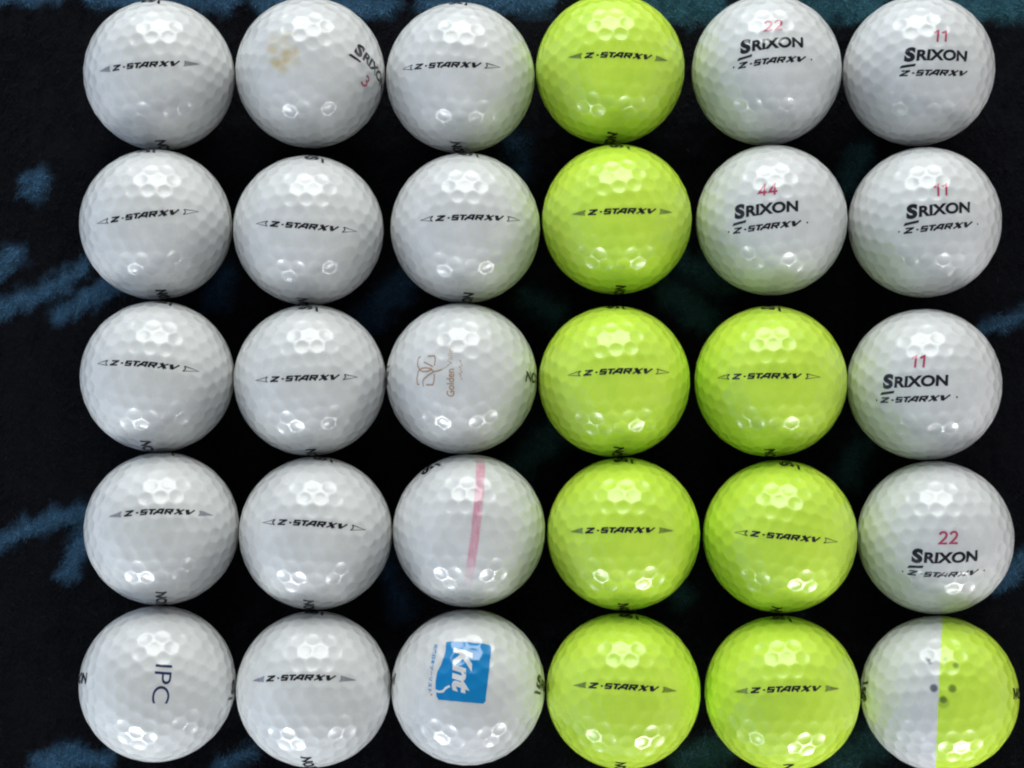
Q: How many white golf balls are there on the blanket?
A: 21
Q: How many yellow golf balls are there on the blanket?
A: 8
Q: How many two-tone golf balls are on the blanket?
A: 1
